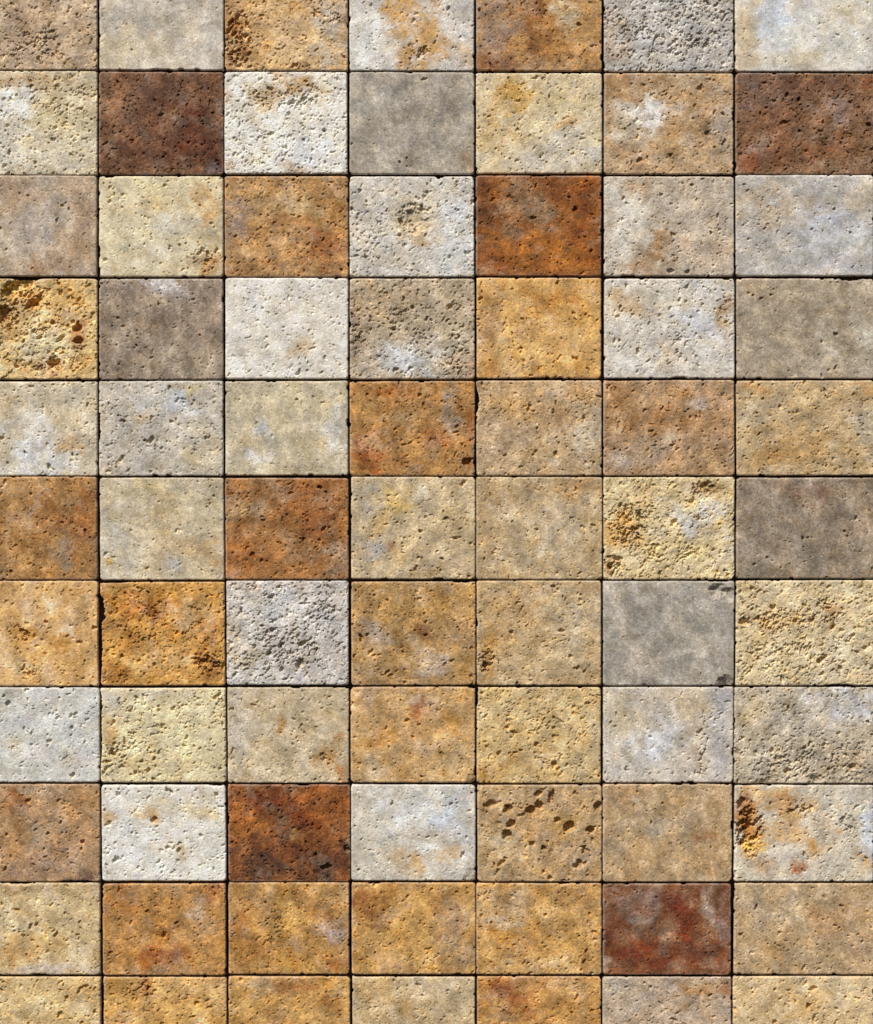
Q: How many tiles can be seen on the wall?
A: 77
